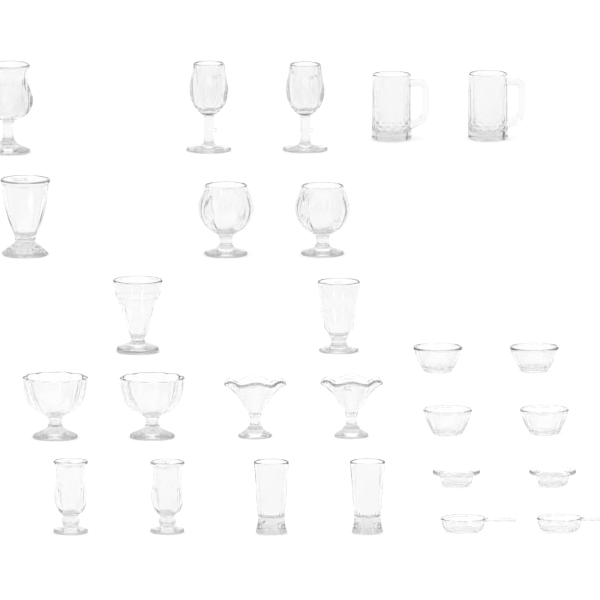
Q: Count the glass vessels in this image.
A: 26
